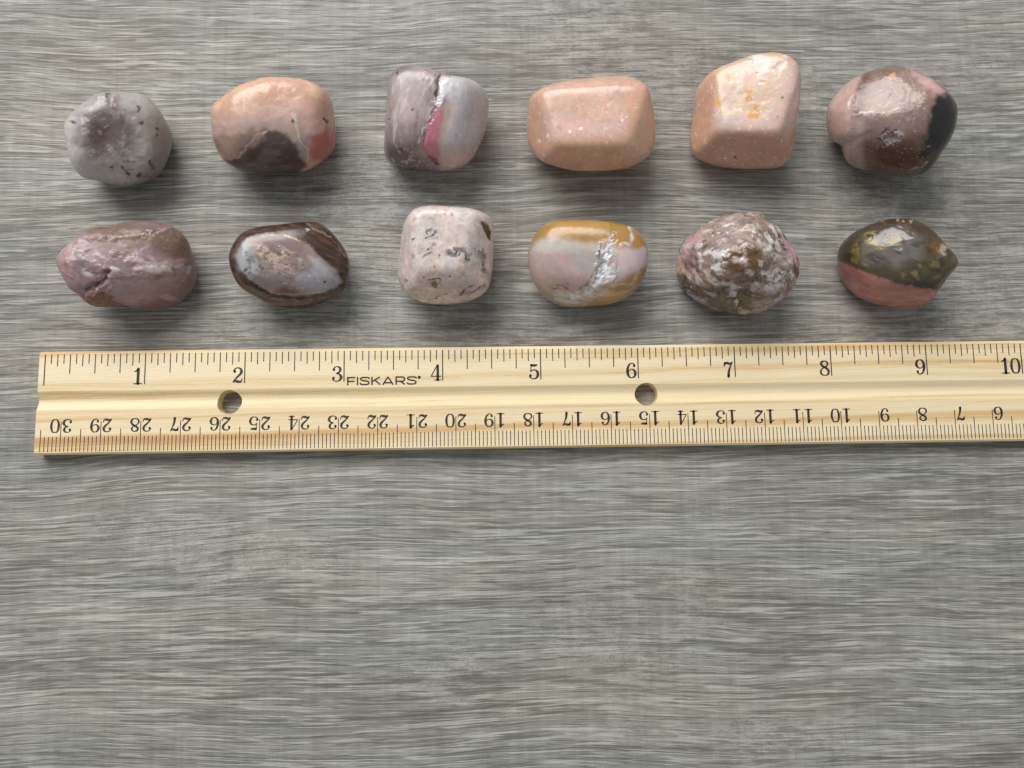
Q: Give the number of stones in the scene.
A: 12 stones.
